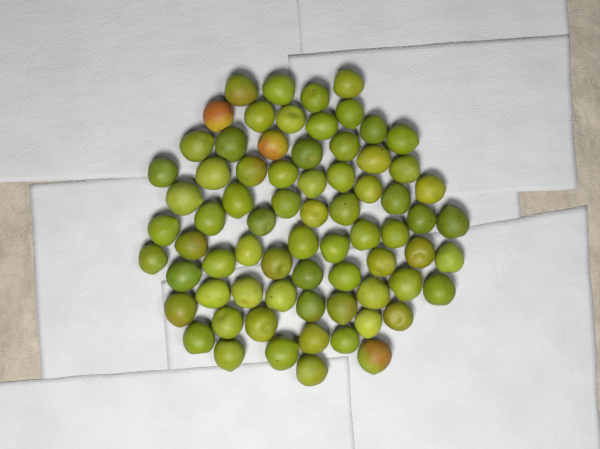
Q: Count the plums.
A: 72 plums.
